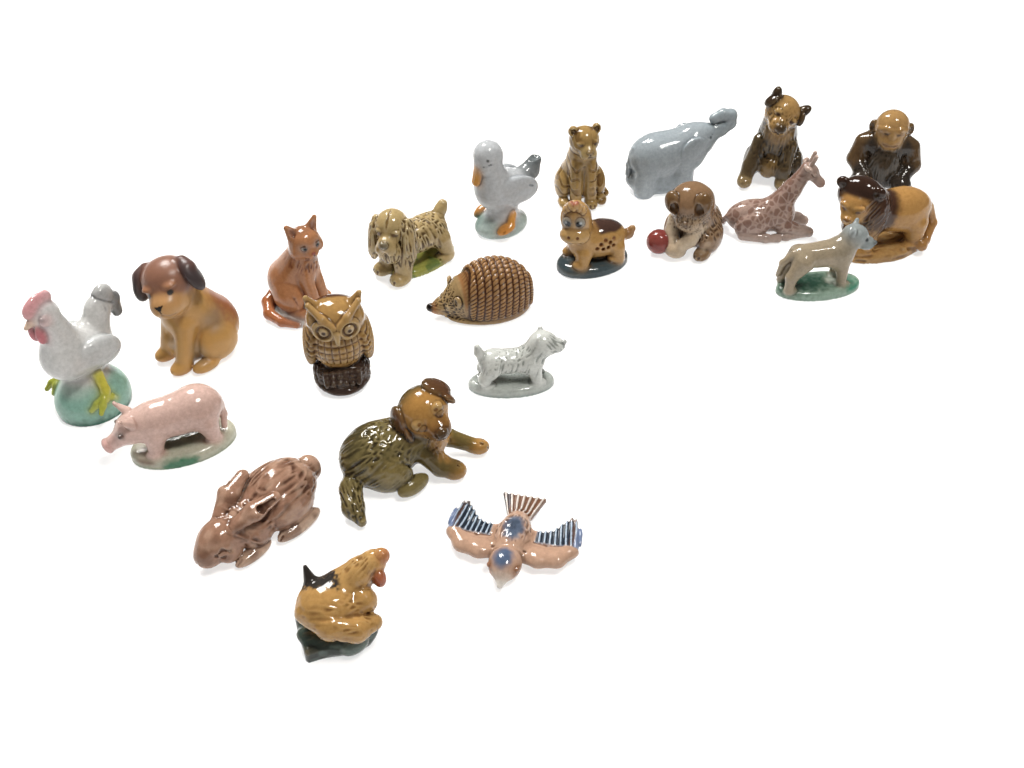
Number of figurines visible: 22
